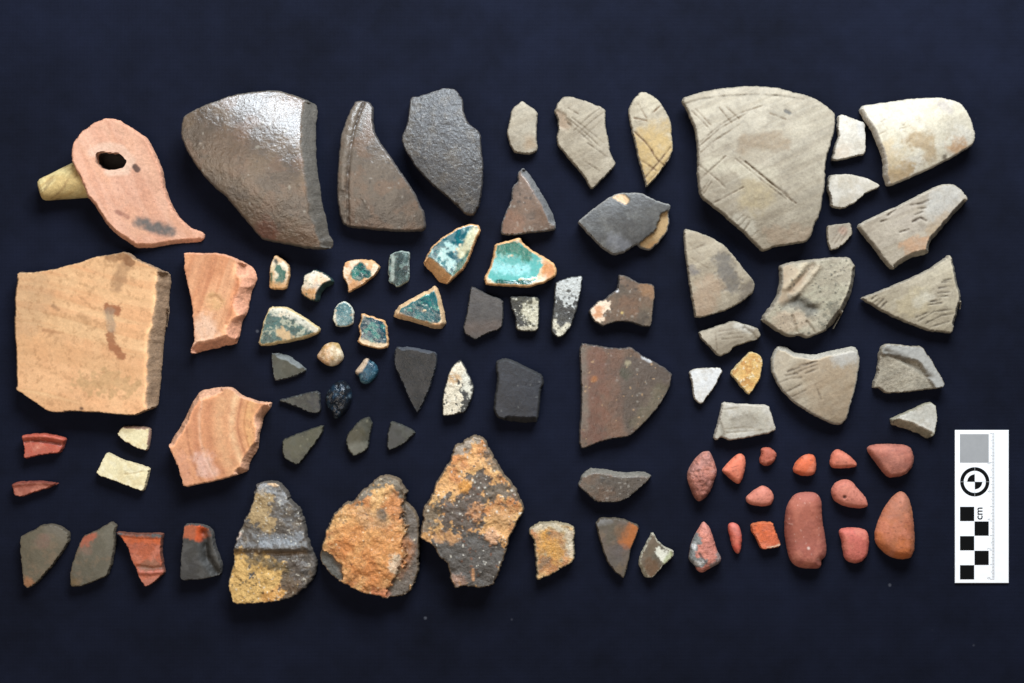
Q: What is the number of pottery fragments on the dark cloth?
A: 83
